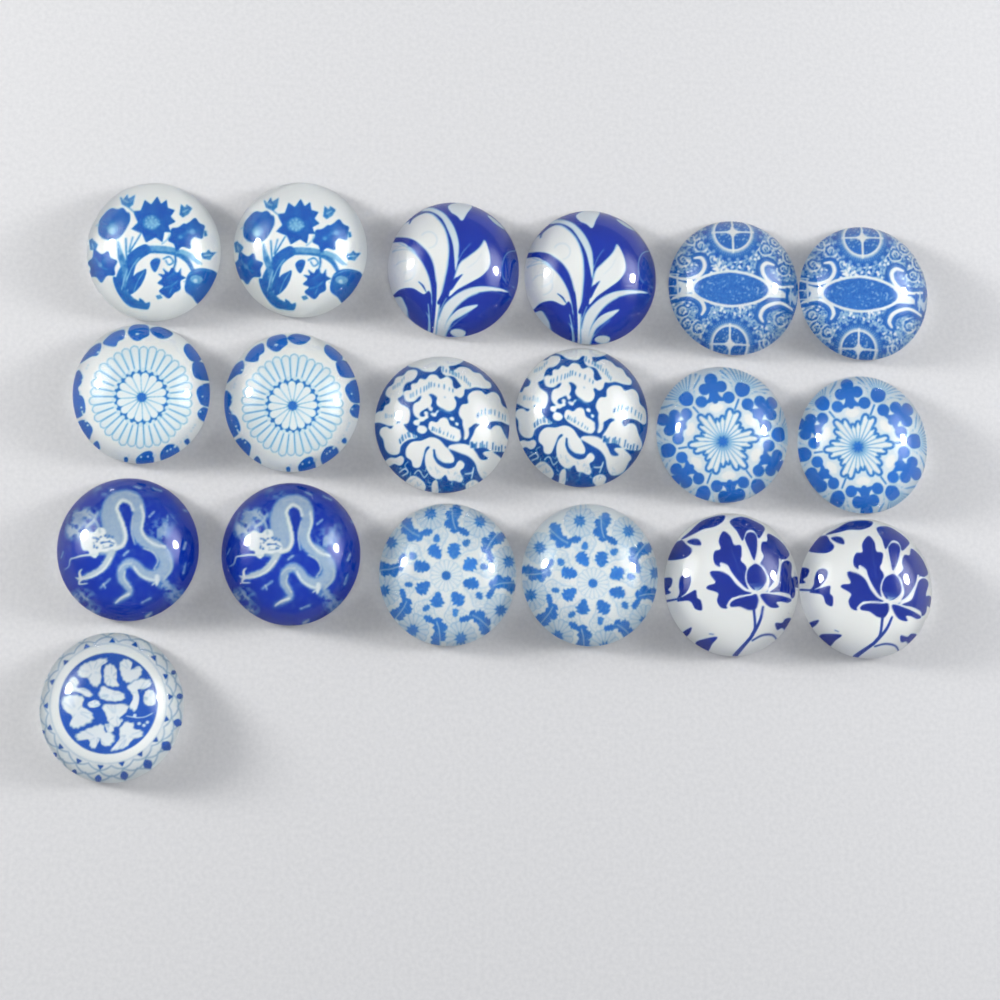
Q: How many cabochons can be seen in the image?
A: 19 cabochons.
